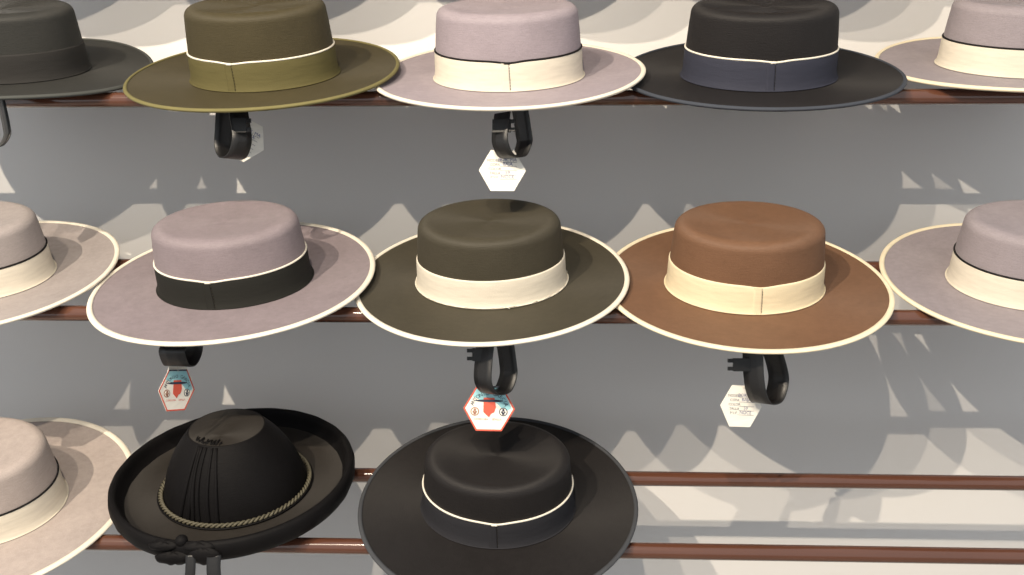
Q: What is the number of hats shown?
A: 13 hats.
